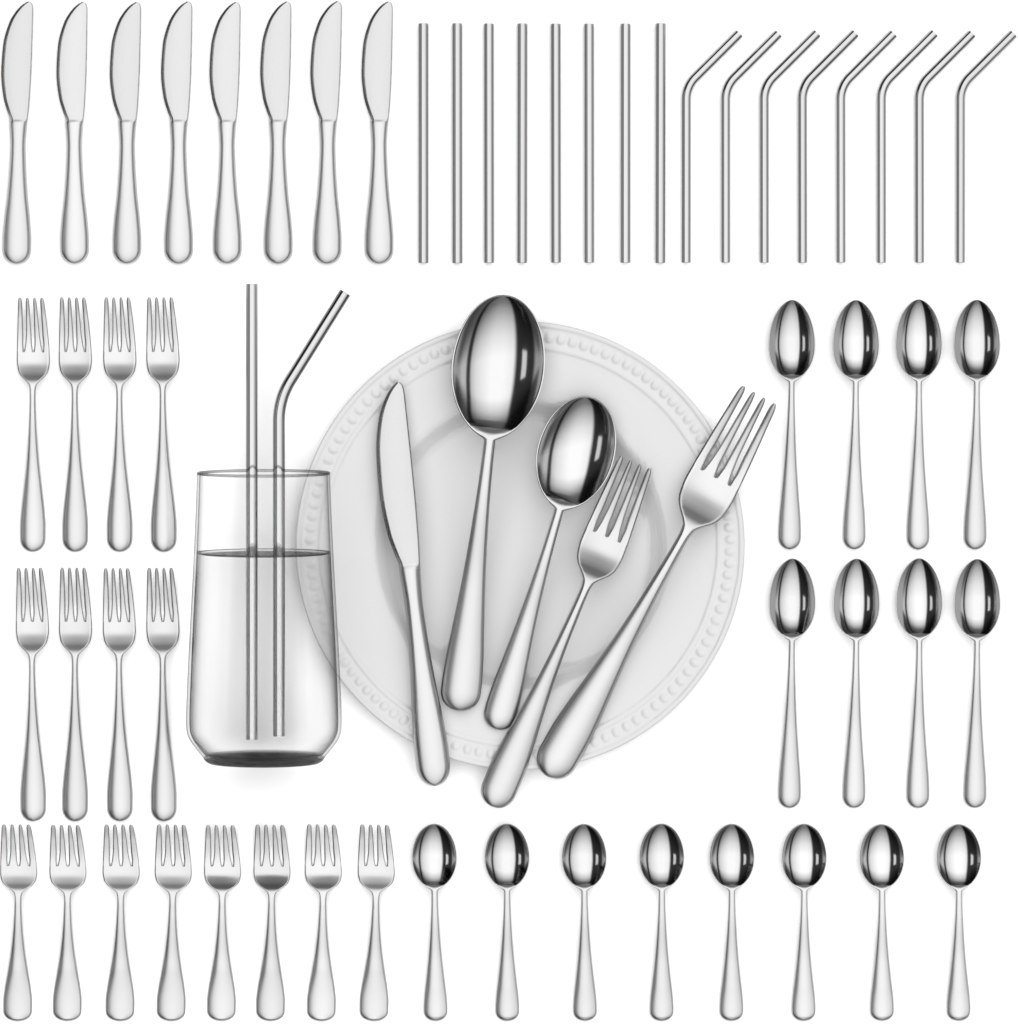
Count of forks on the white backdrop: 18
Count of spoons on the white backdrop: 18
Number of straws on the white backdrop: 18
